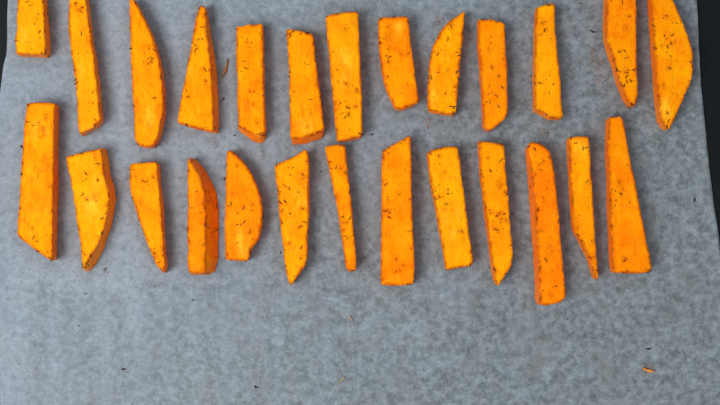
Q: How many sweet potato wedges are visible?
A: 26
